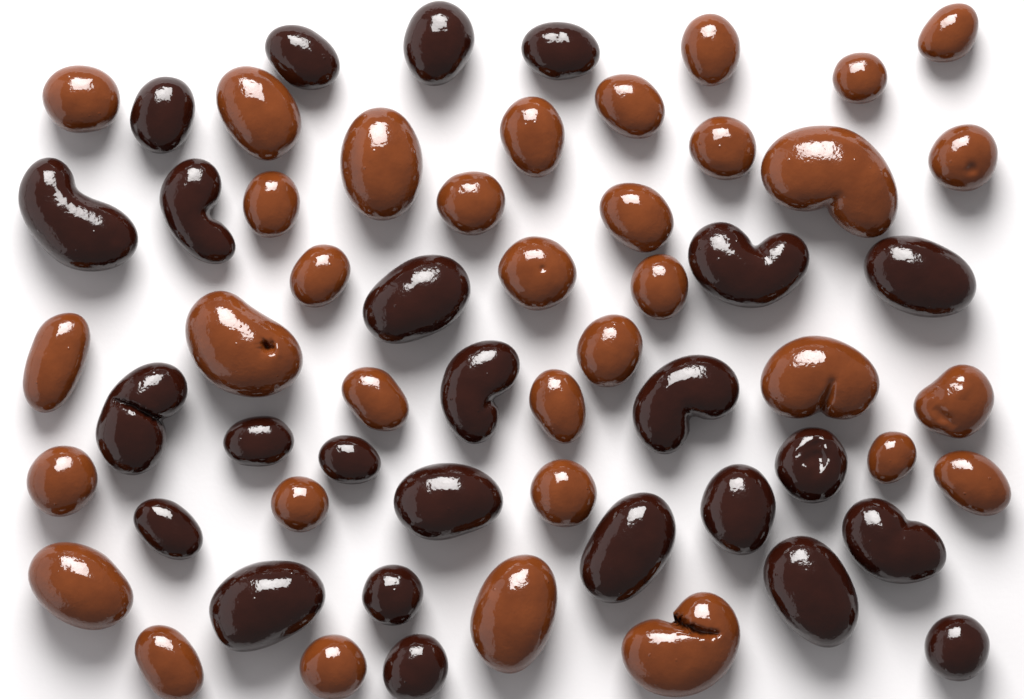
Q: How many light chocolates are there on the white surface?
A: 34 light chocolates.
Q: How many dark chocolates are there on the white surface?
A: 25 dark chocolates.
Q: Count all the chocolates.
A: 59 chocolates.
